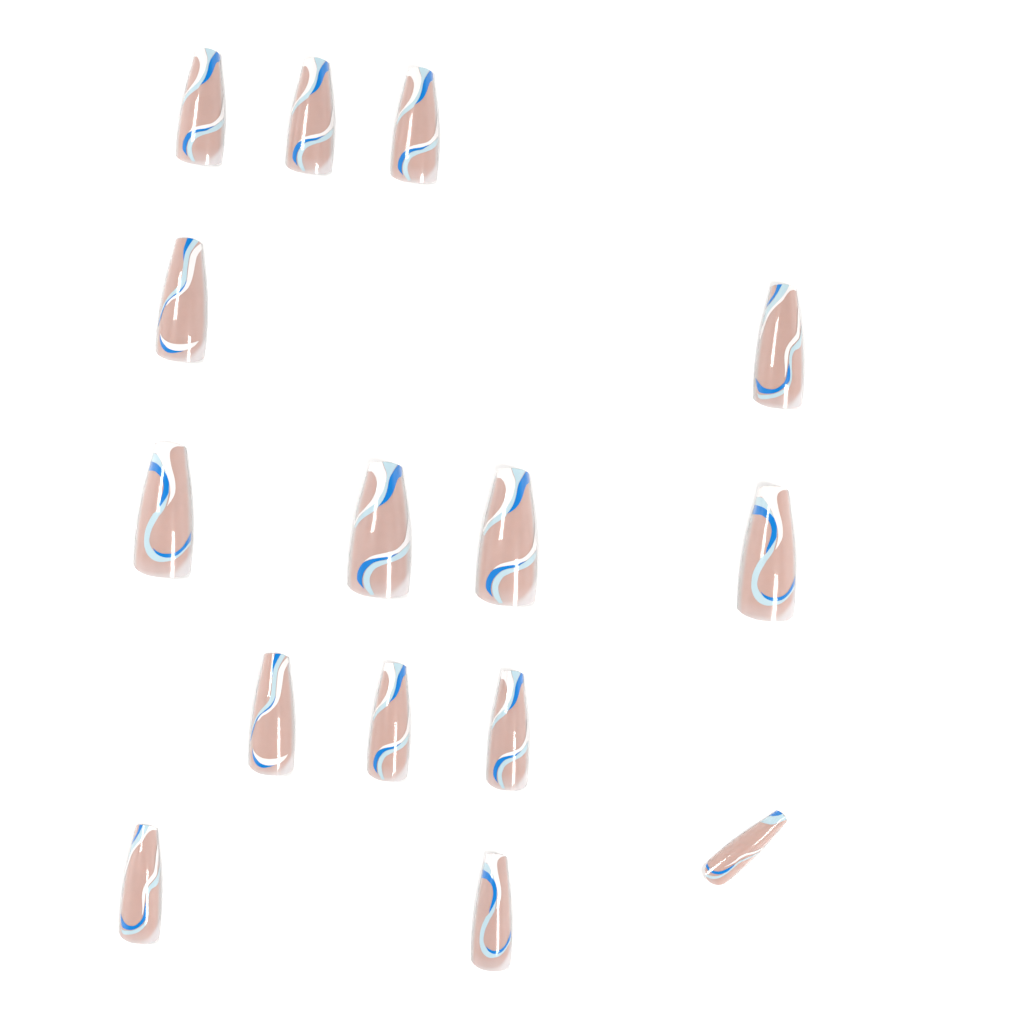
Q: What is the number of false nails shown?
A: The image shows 15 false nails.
